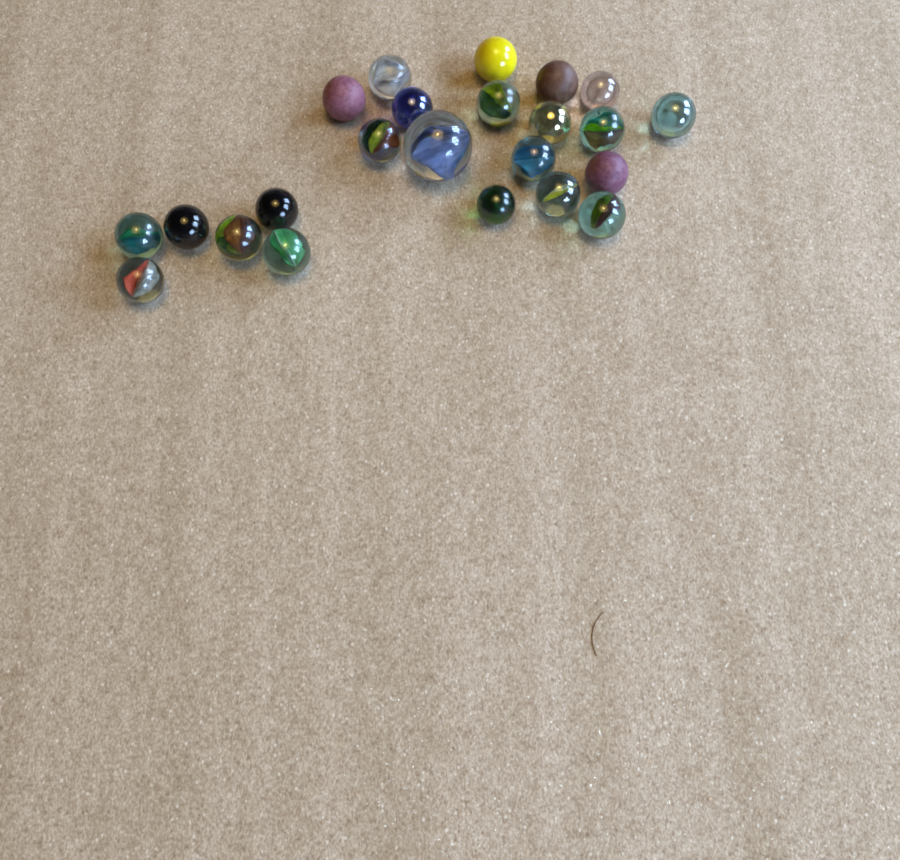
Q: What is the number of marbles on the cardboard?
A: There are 23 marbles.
